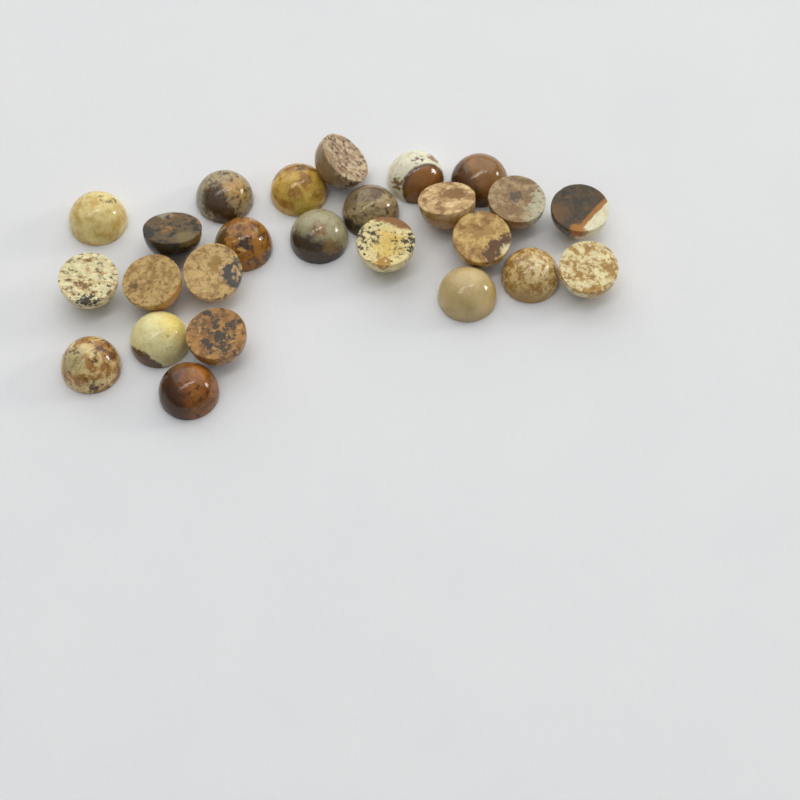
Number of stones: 25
